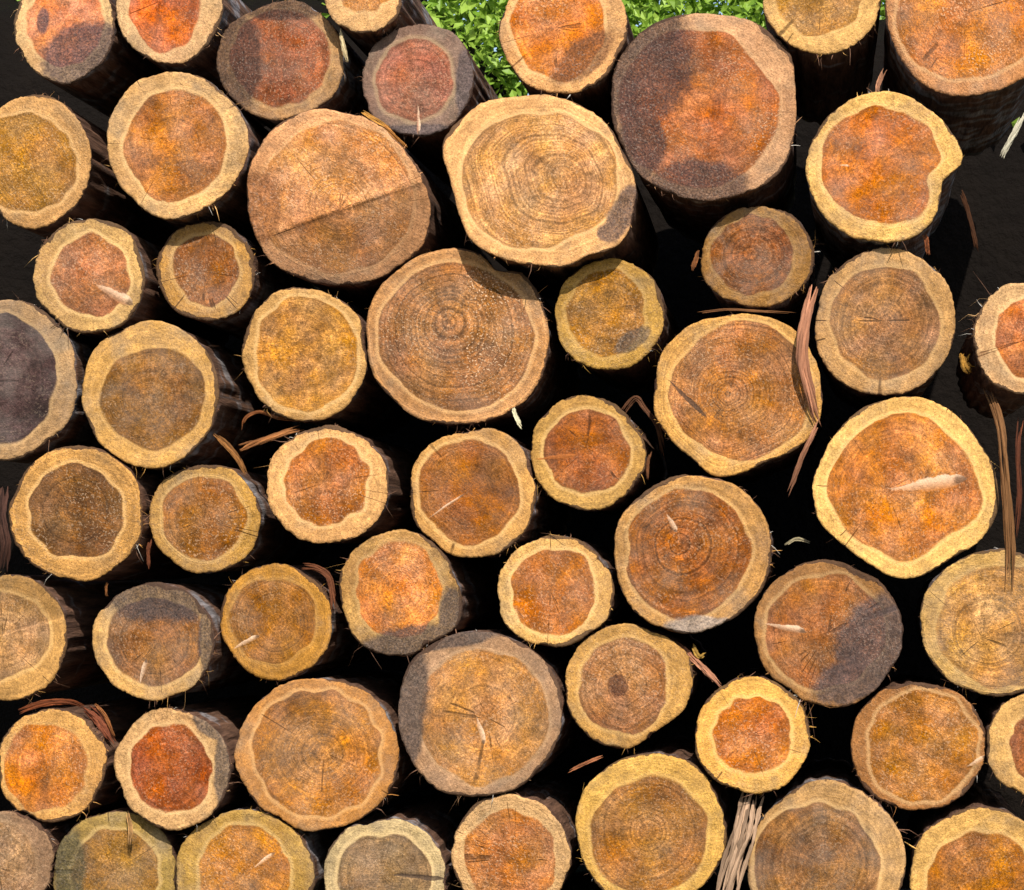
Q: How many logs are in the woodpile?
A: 55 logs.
